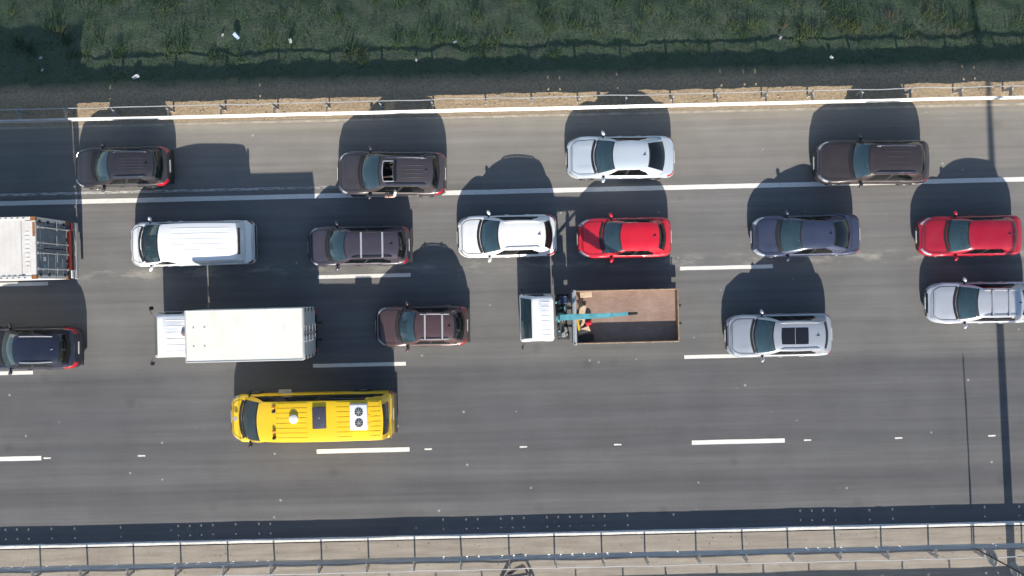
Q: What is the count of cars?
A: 13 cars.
